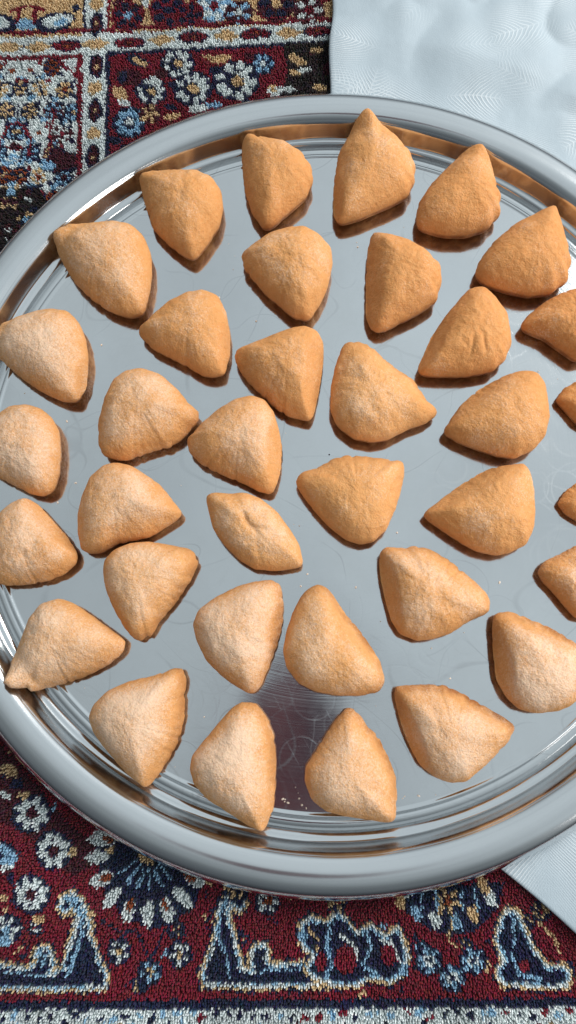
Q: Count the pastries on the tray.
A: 36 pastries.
